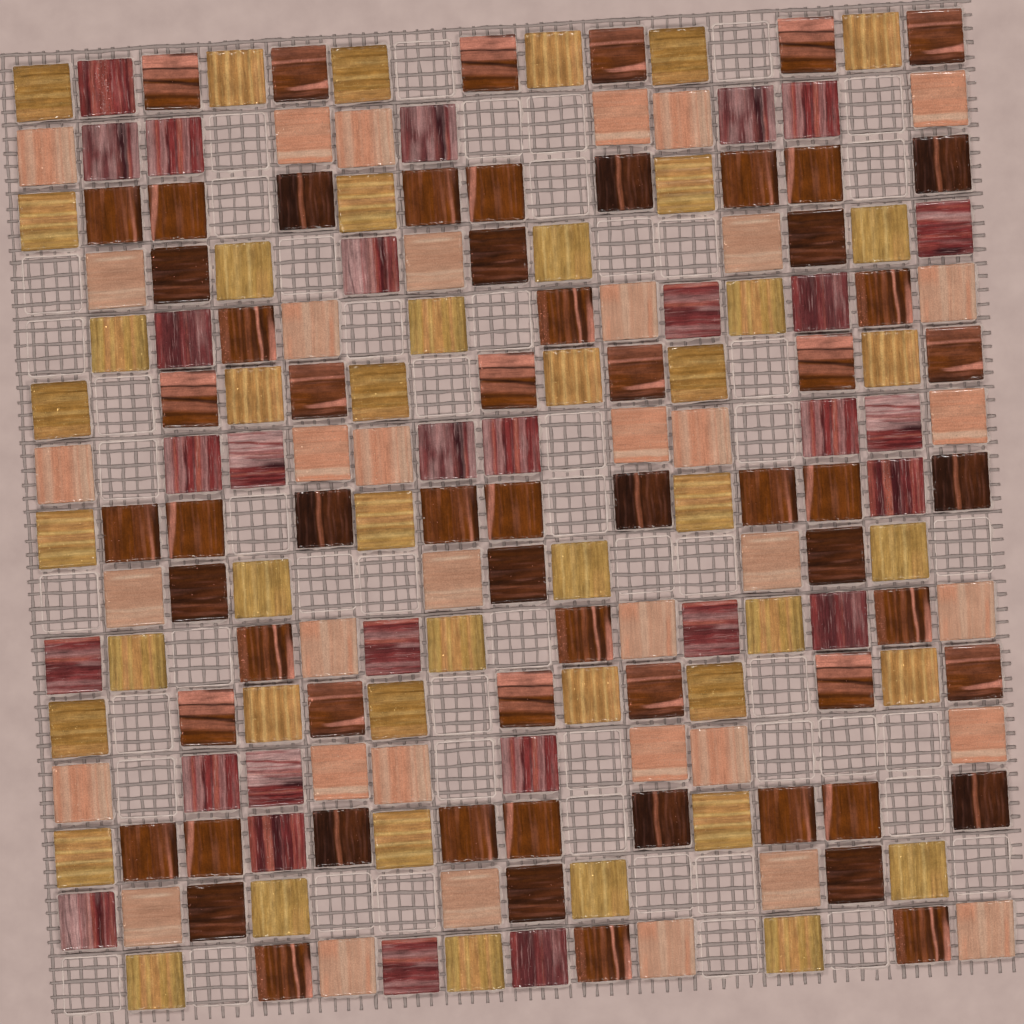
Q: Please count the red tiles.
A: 29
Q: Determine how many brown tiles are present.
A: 63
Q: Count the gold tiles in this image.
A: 45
